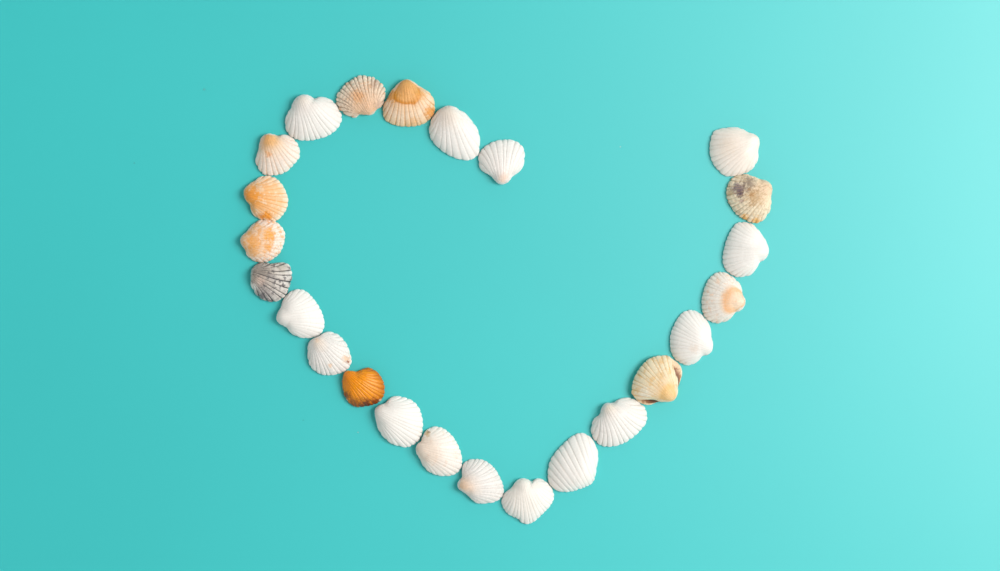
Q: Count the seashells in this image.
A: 24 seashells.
